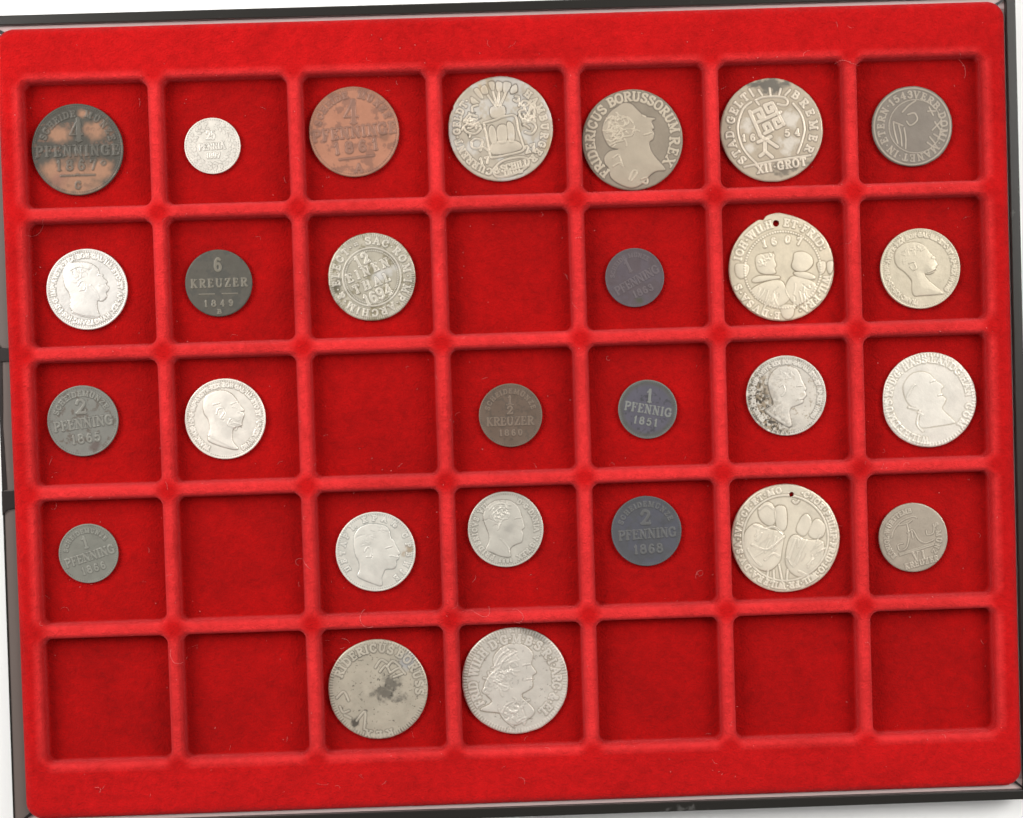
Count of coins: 27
